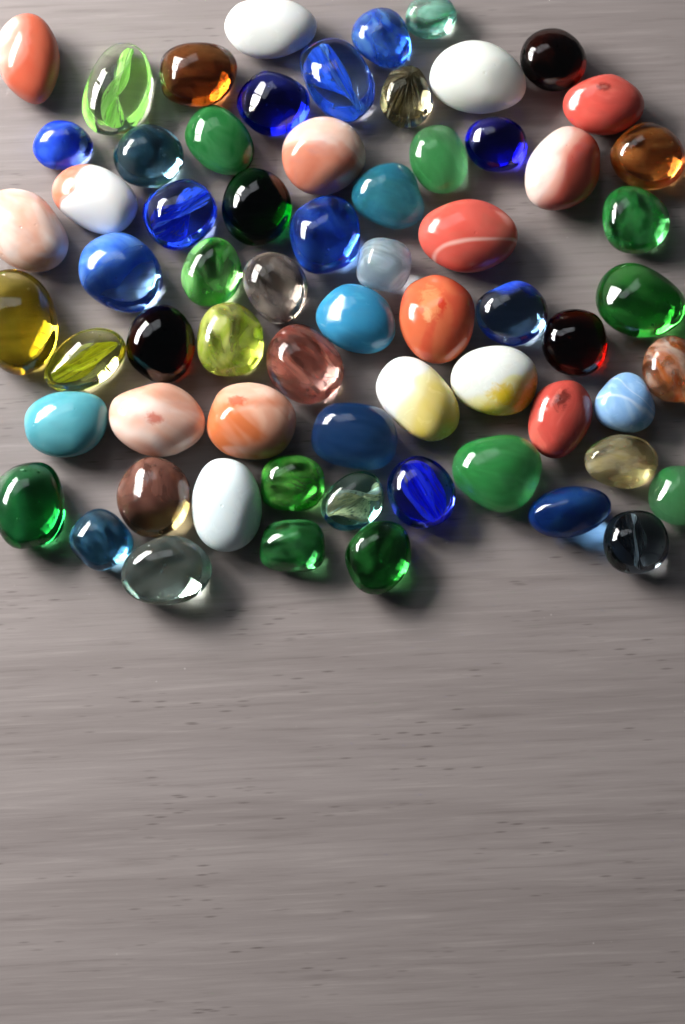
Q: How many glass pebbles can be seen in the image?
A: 66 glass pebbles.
